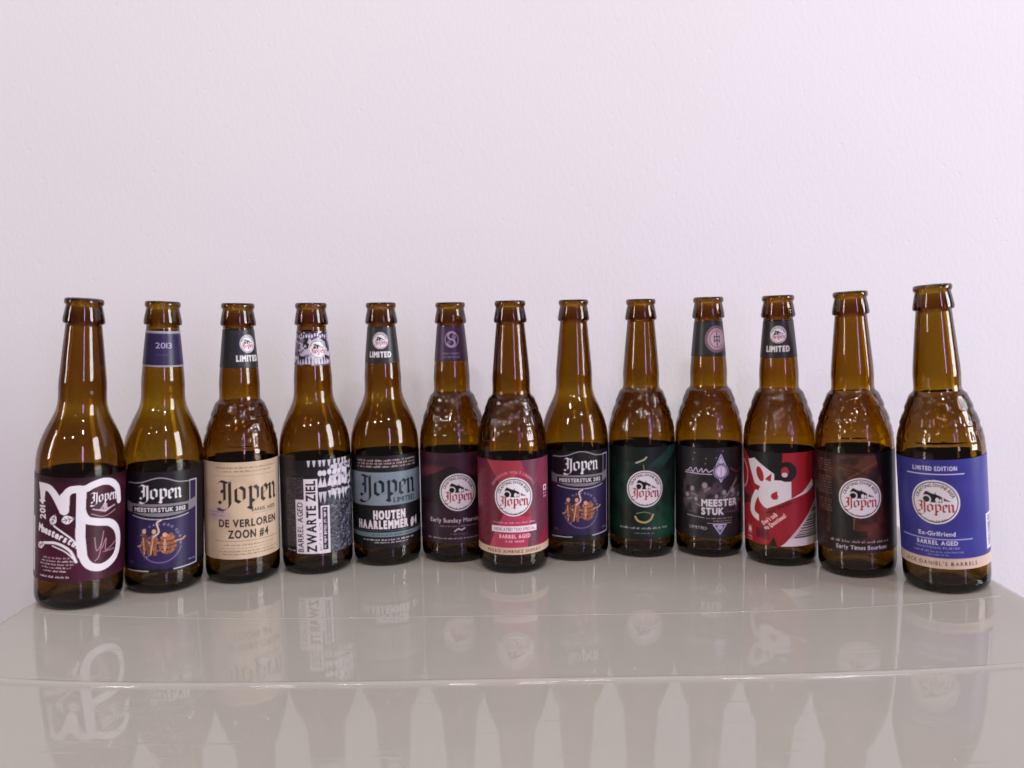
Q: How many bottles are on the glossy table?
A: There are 13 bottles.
